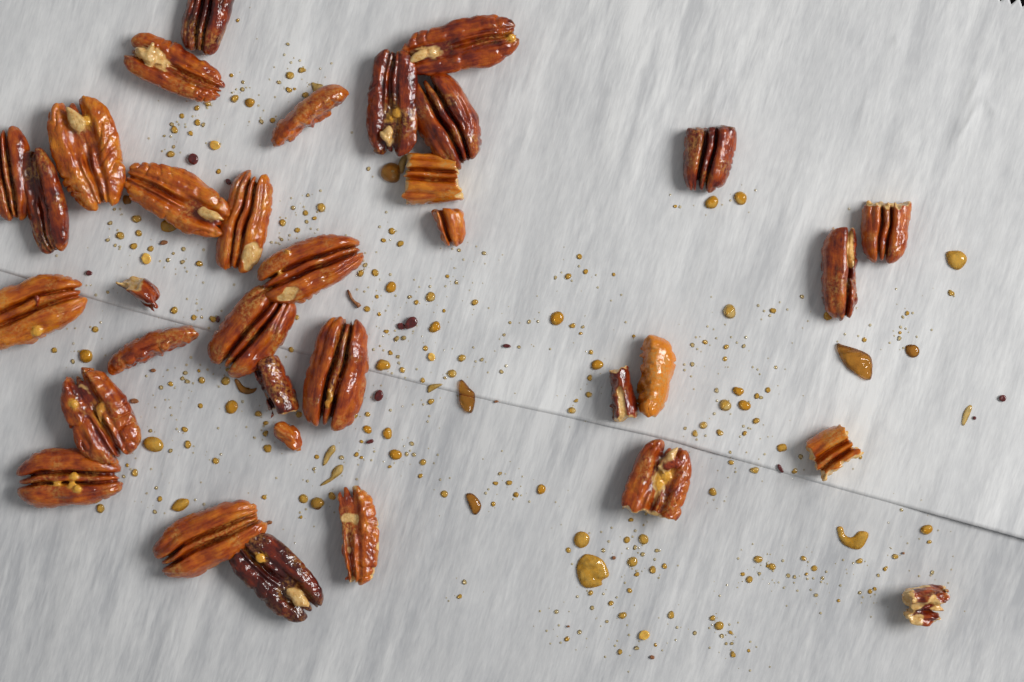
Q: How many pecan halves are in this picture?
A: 18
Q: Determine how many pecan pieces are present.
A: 16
